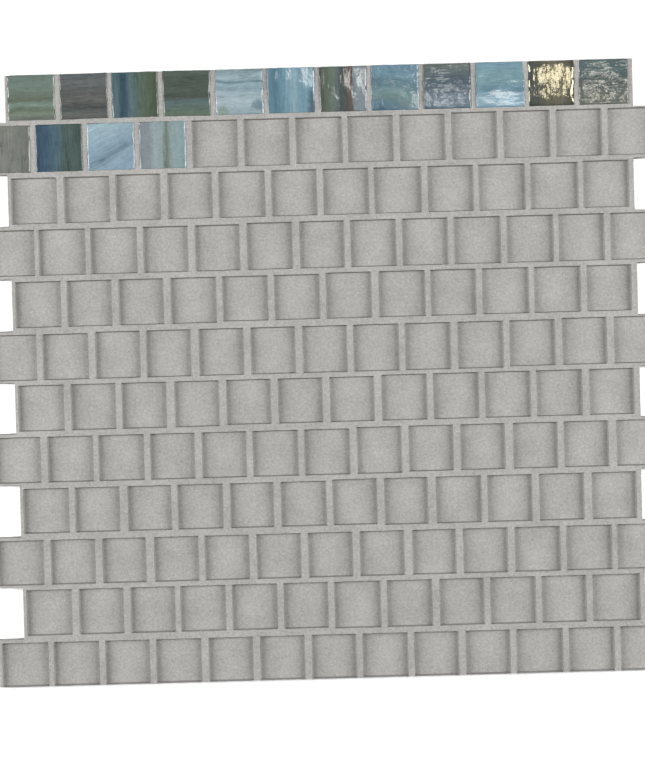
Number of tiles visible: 16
